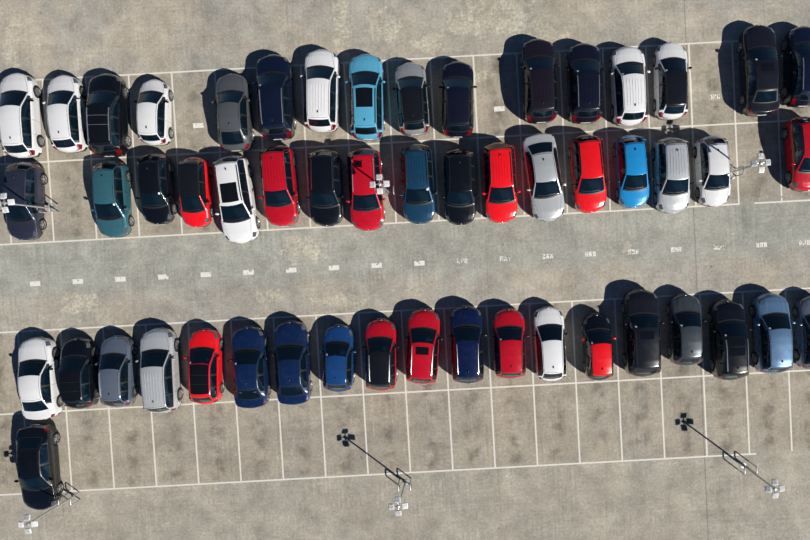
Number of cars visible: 53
